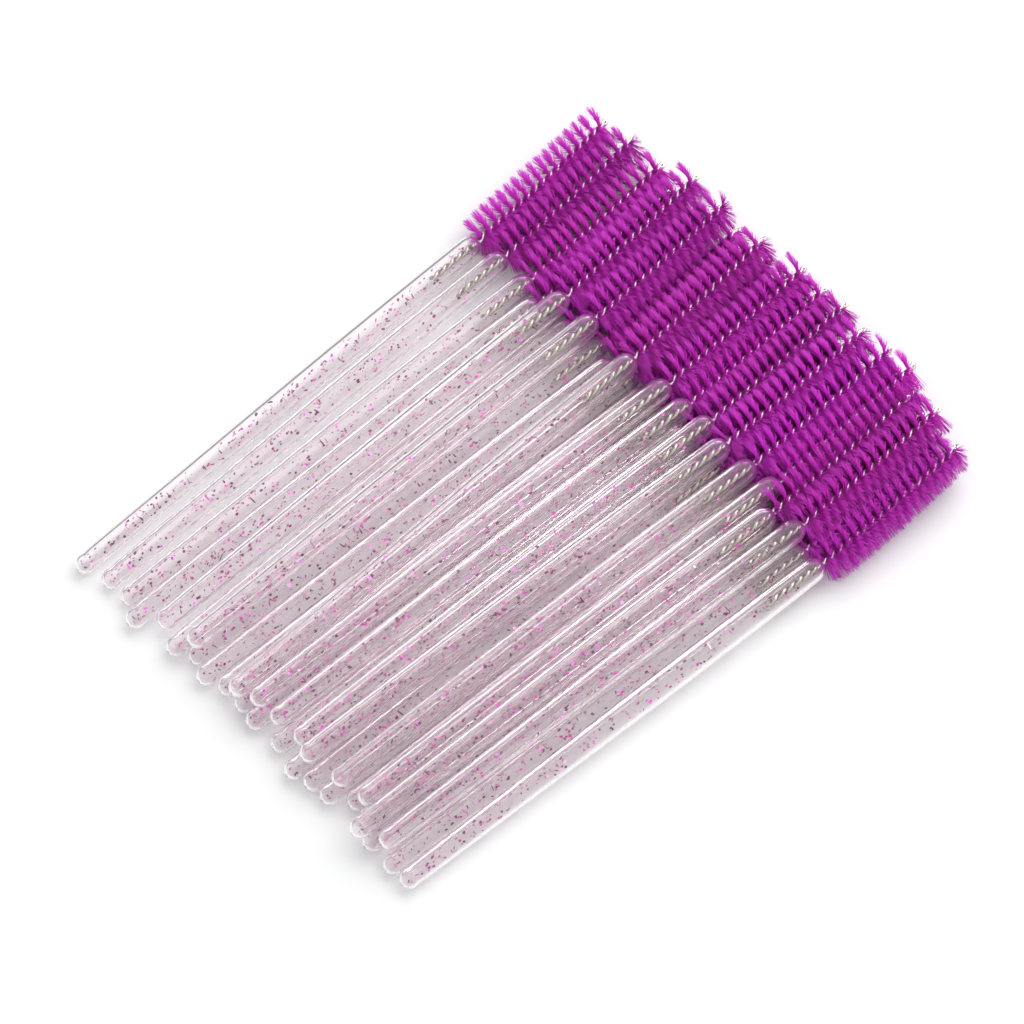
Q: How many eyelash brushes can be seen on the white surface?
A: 30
